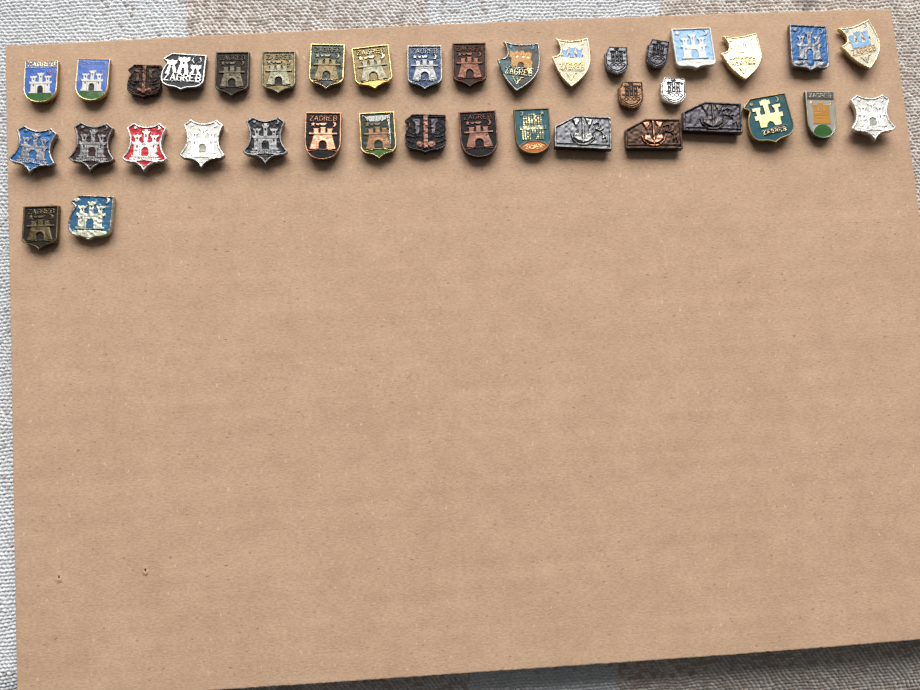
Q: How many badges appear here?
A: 38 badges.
